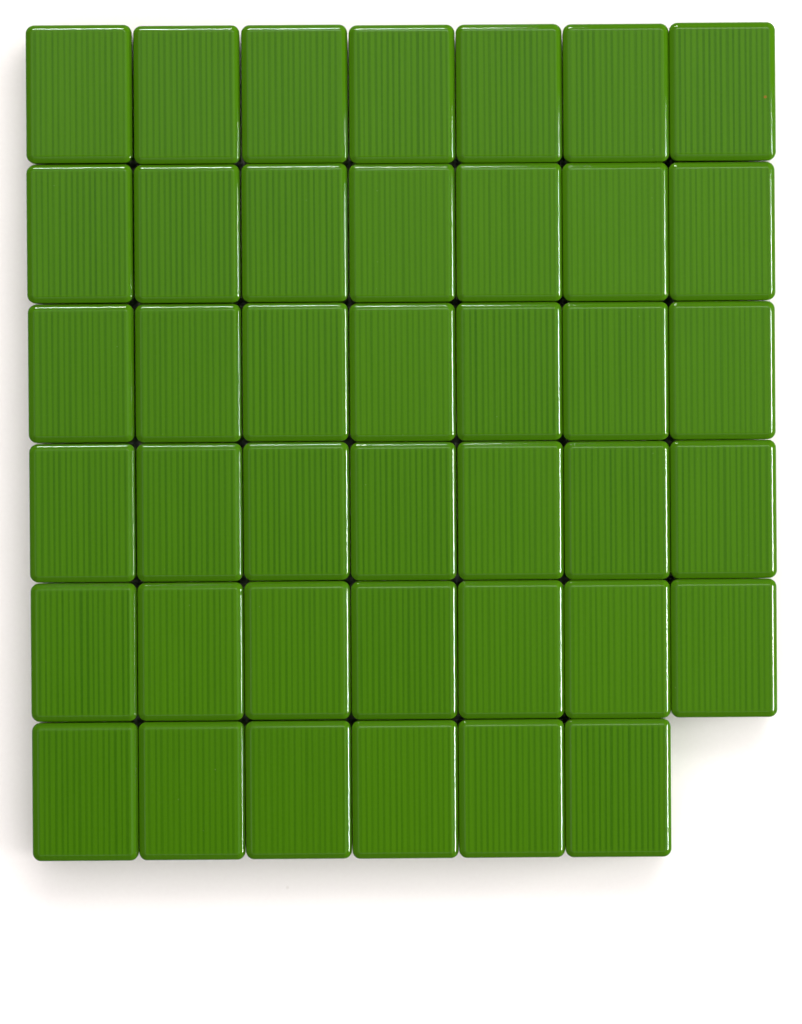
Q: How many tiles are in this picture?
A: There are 41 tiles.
